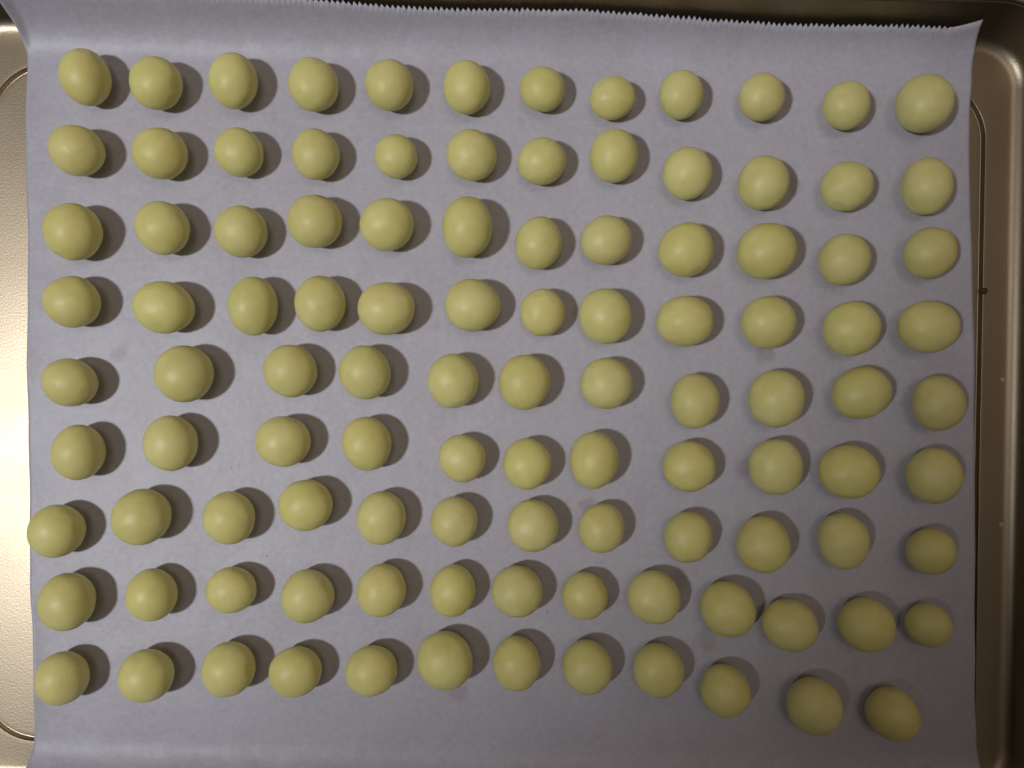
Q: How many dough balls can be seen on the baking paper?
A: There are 107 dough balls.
